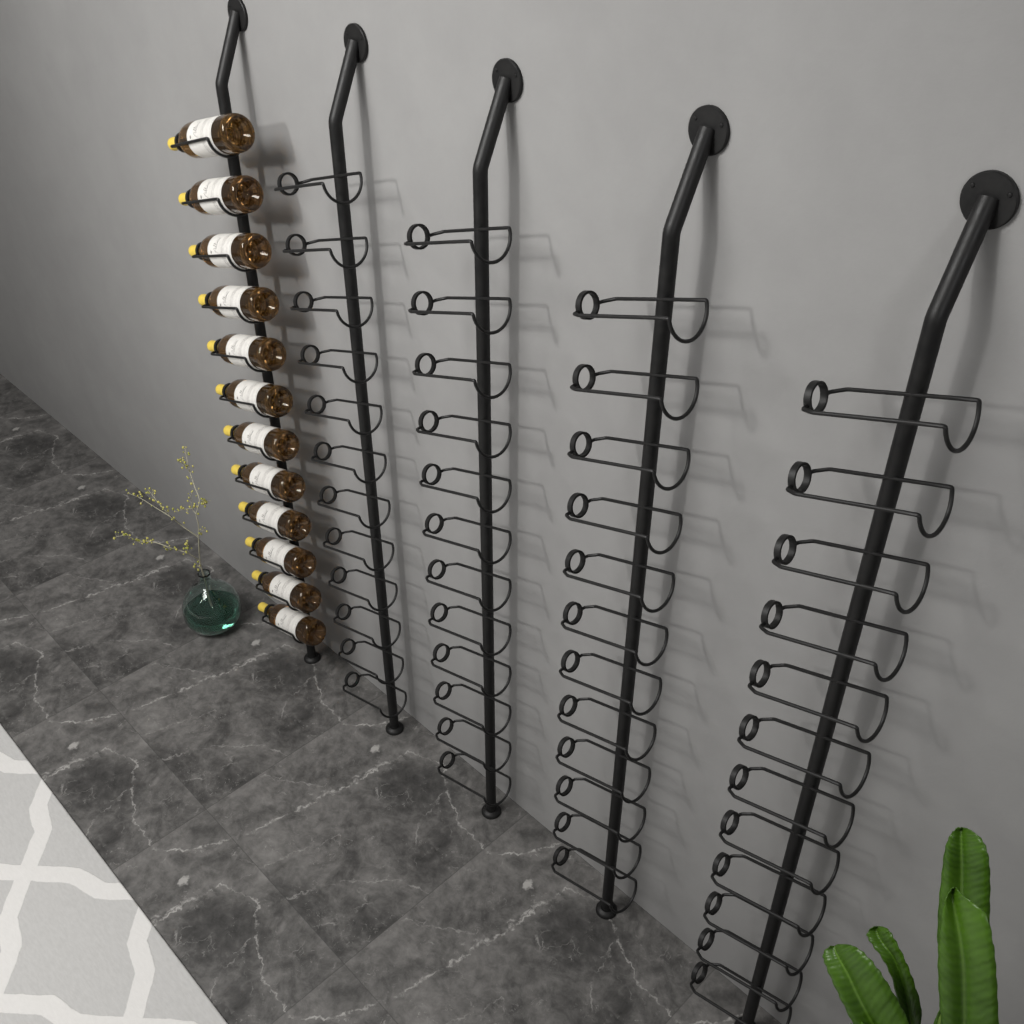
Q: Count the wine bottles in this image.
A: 12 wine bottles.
